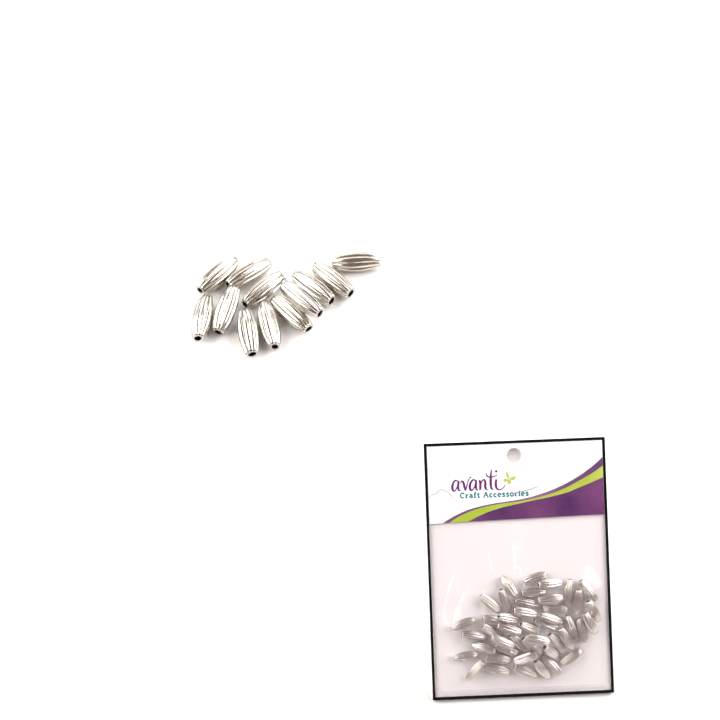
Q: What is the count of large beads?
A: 12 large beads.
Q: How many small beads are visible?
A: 44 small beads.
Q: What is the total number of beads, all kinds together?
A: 56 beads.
